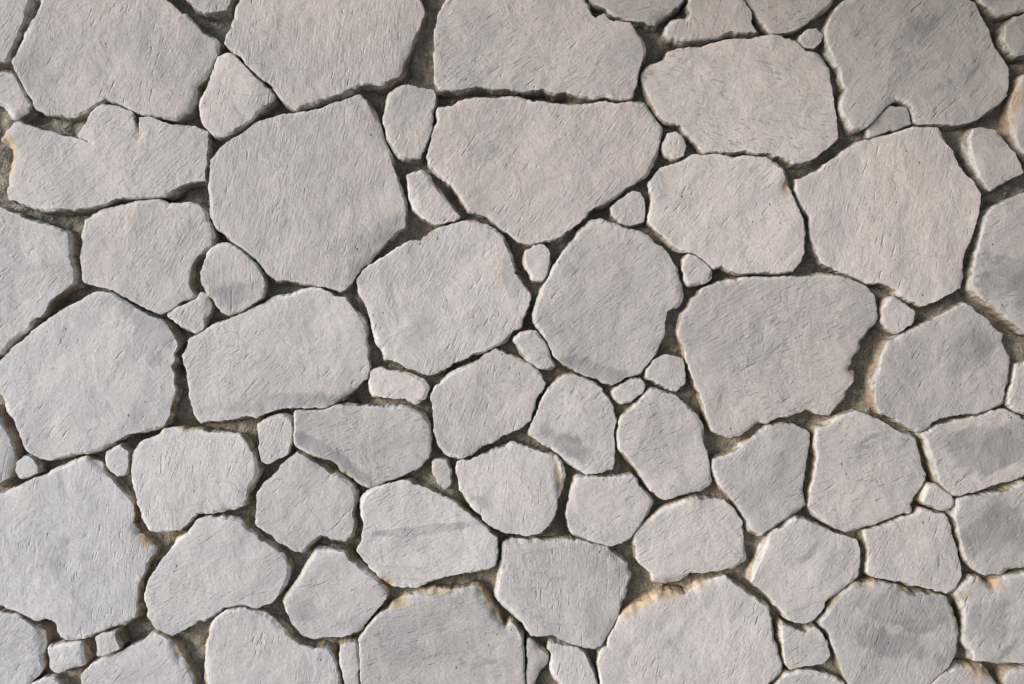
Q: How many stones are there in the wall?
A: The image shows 89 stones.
